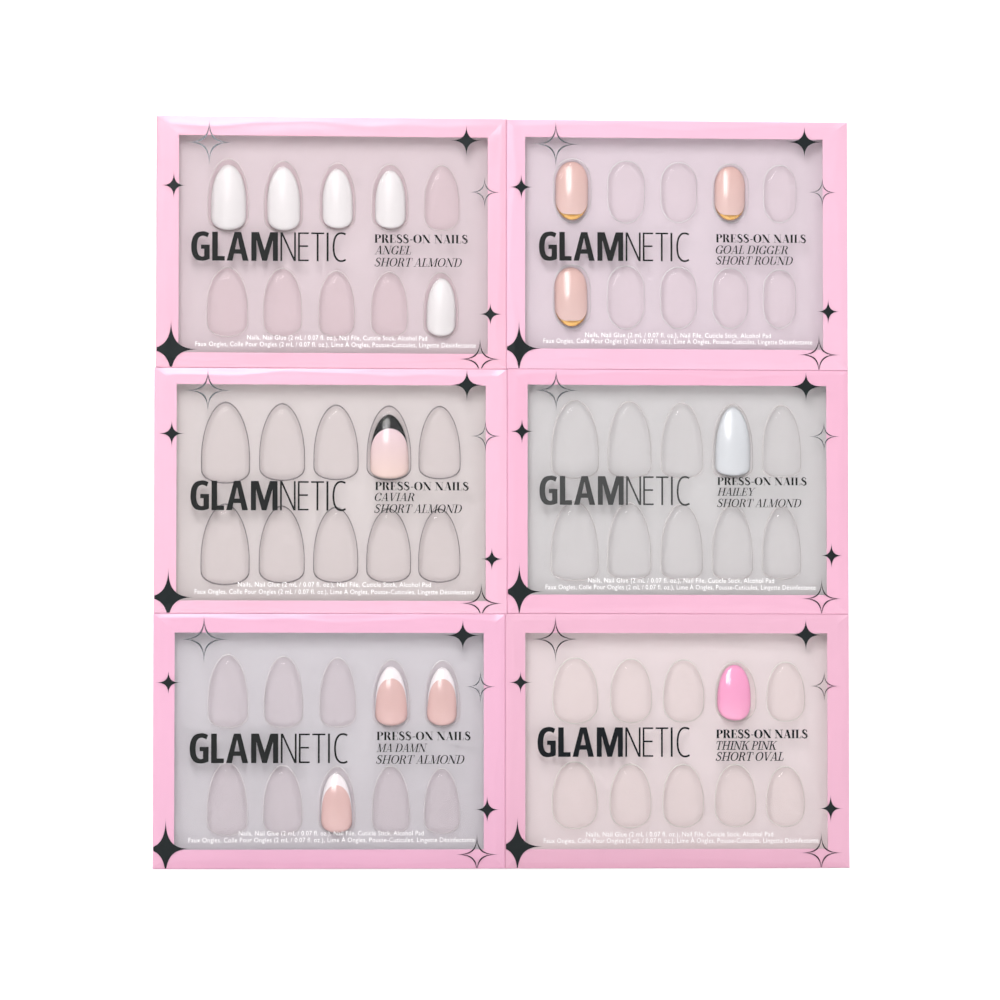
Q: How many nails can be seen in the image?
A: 14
